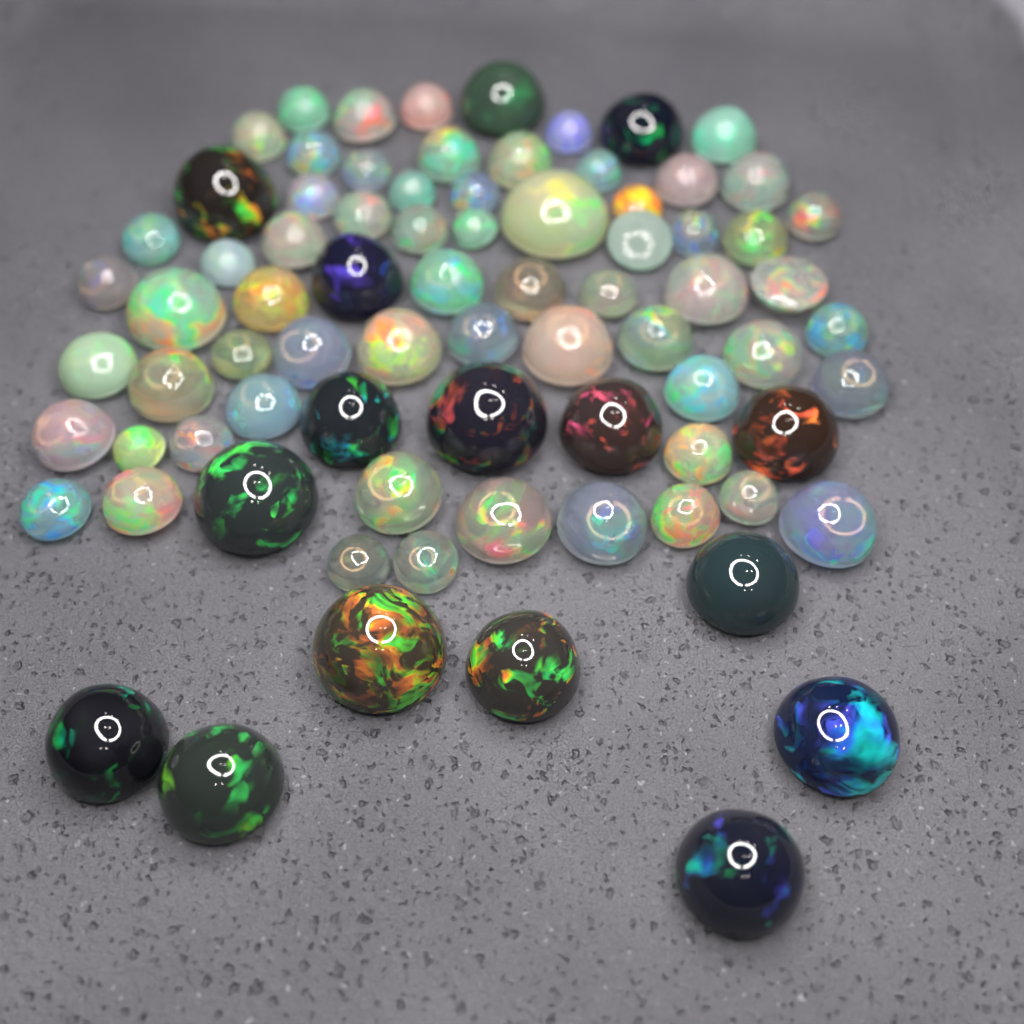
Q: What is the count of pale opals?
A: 63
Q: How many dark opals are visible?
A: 16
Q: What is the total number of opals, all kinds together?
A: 79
